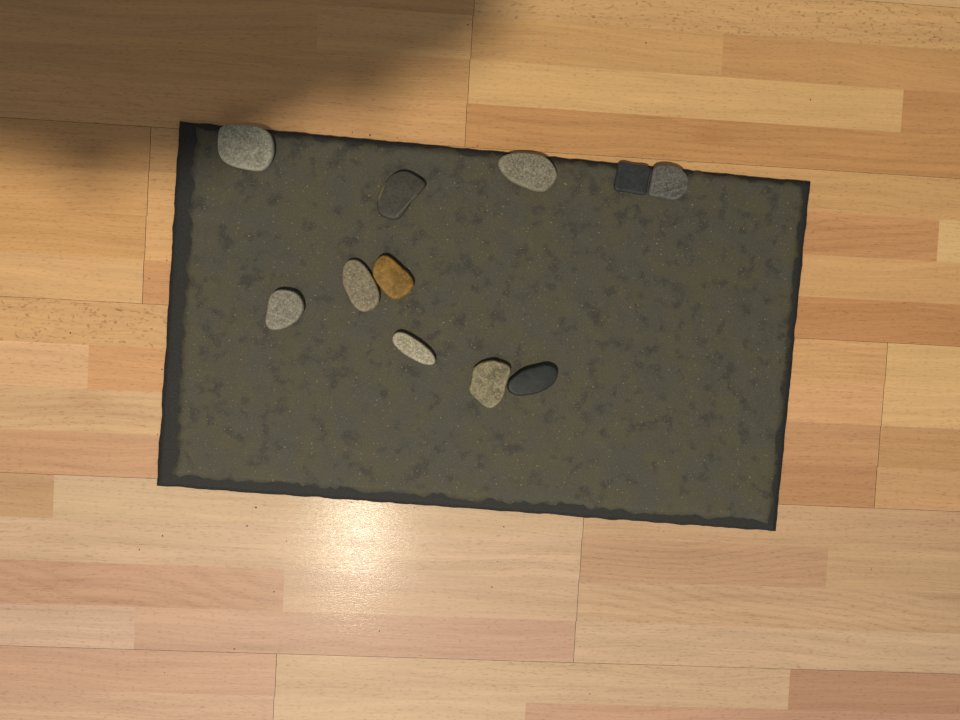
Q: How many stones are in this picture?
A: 11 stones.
